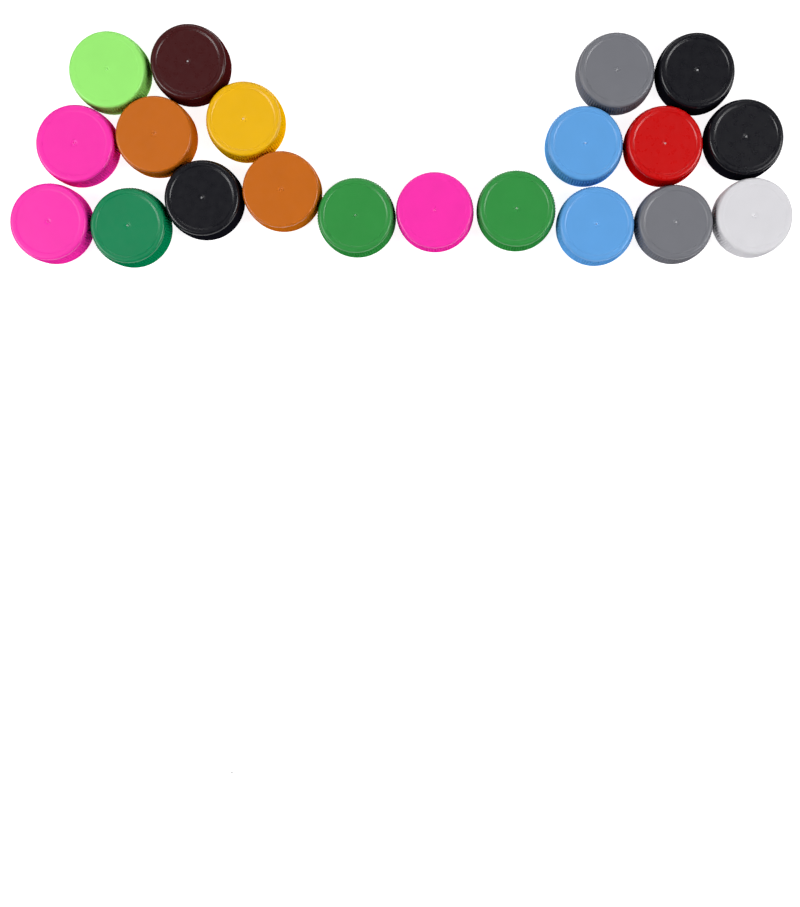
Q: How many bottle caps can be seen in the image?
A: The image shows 20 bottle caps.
